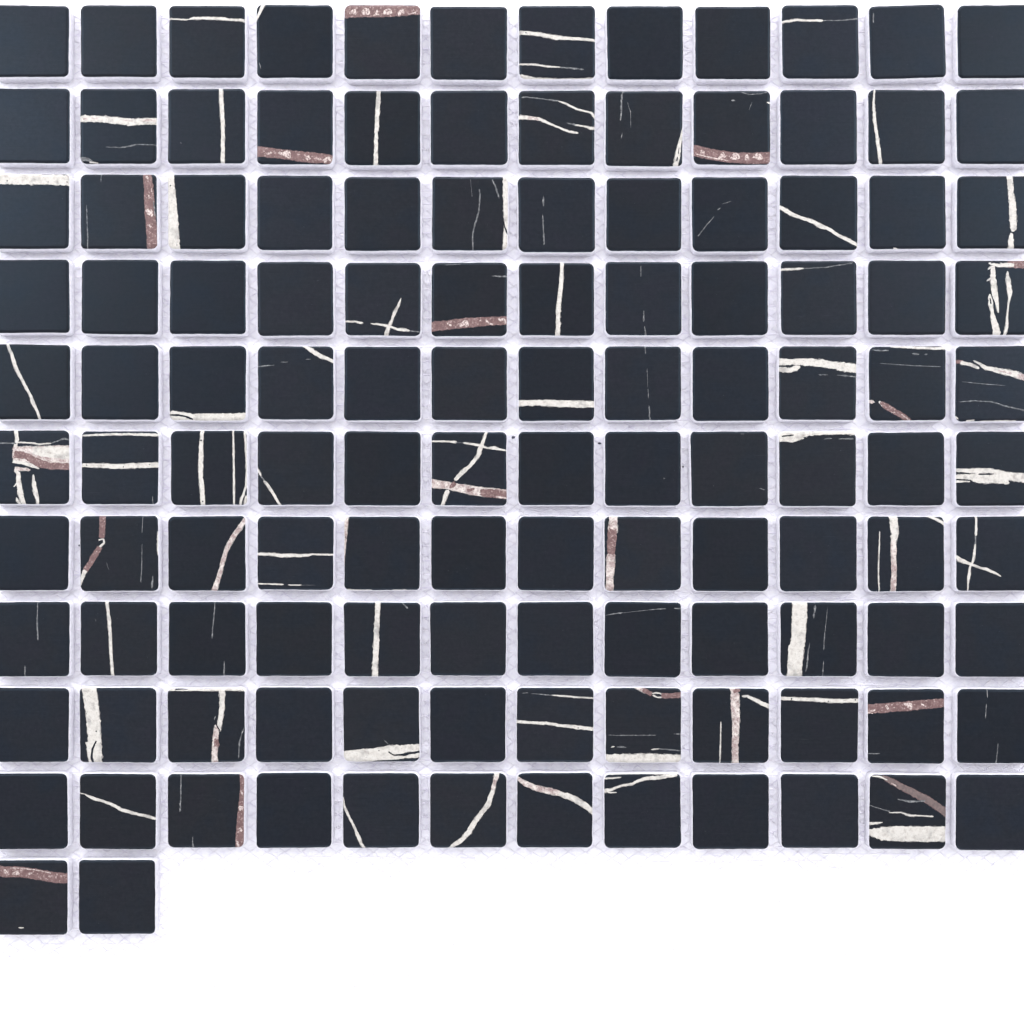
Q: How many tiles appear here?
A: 122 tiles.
